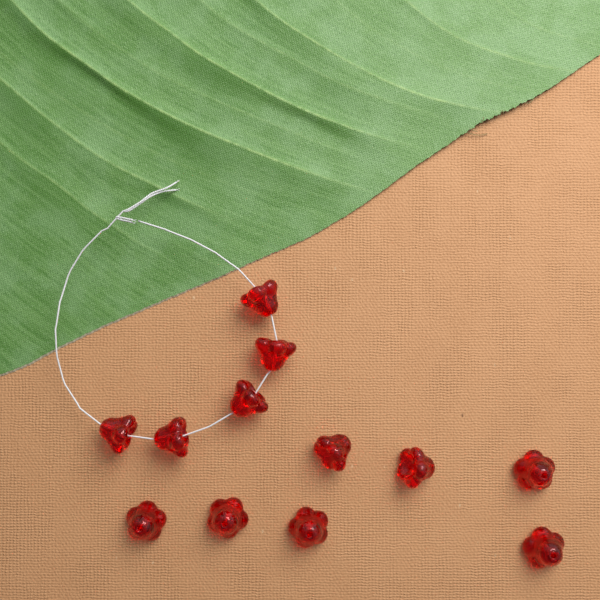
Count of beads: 12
